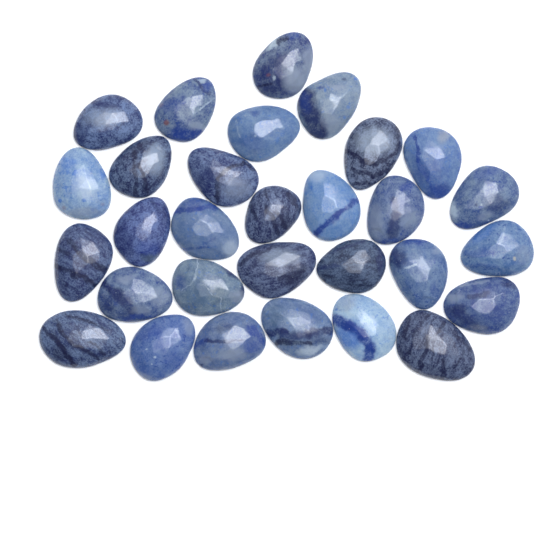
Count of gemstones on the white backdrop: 30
